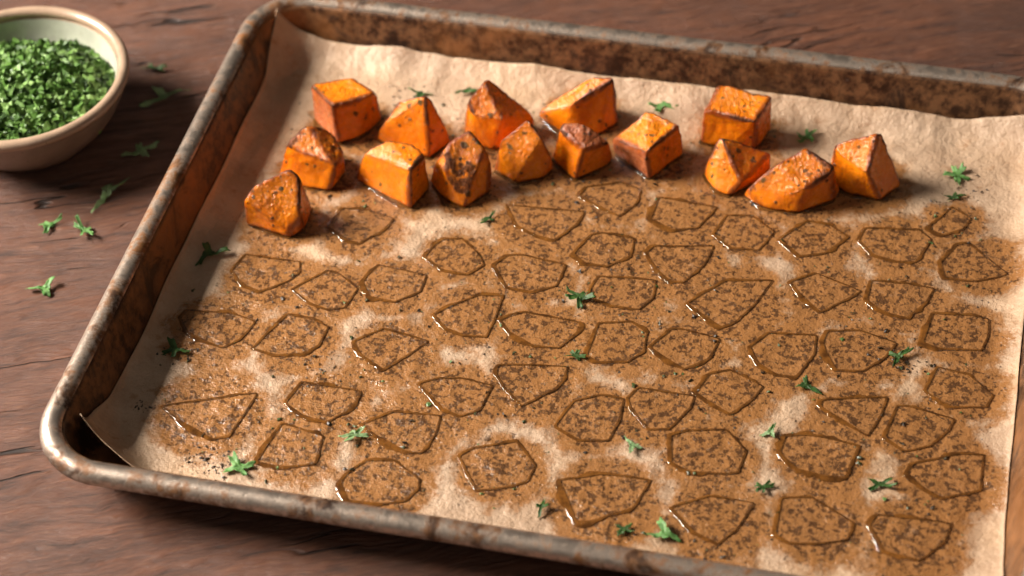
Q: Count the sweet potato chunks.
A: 15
